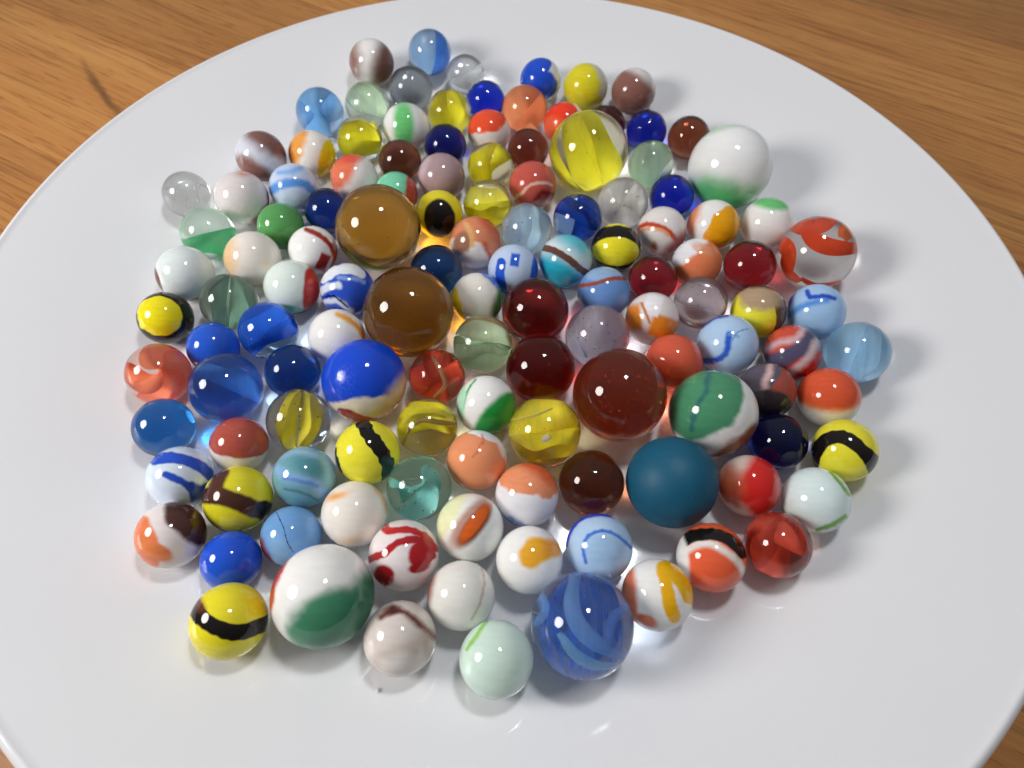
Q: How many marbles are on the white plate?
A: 127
